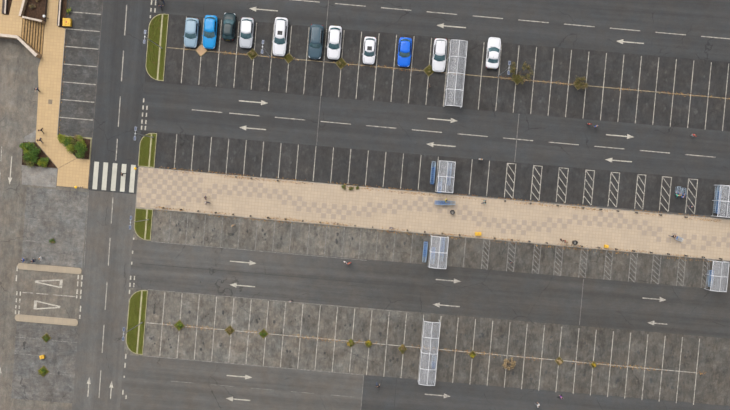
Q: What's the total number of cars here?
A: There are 11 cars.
